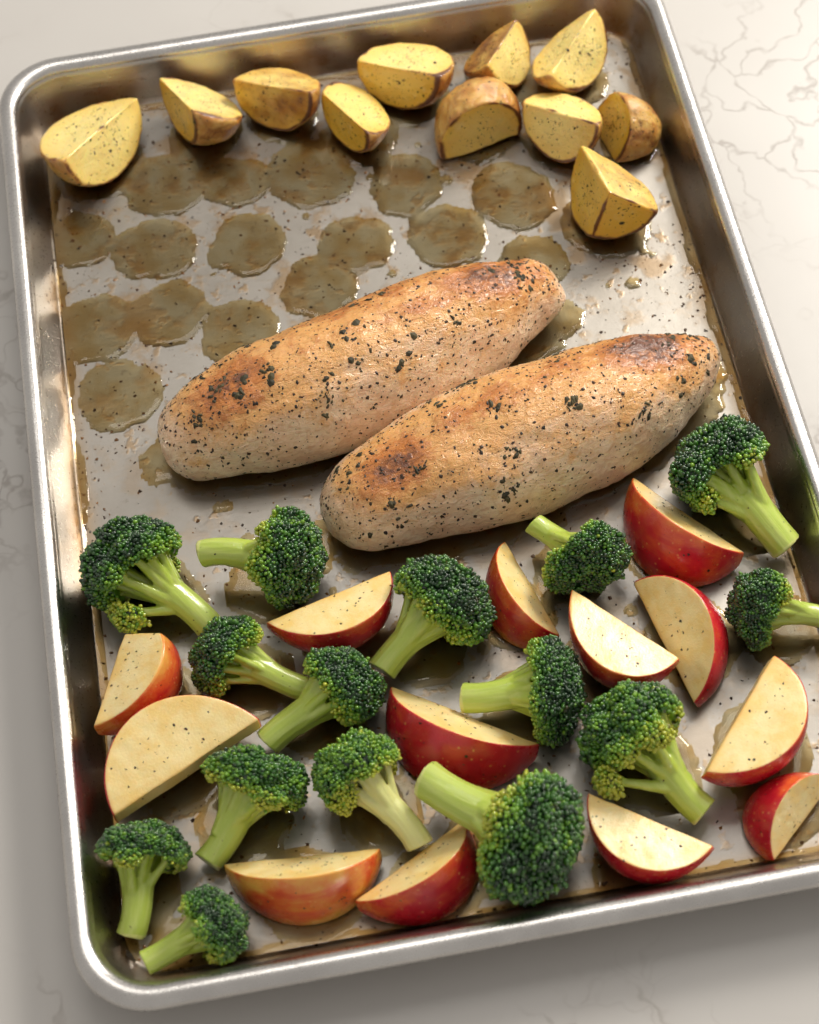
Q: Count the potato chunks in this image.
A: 11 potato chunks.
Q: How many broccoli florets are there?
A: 15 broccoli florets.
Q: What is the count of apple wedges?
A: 13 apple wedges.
